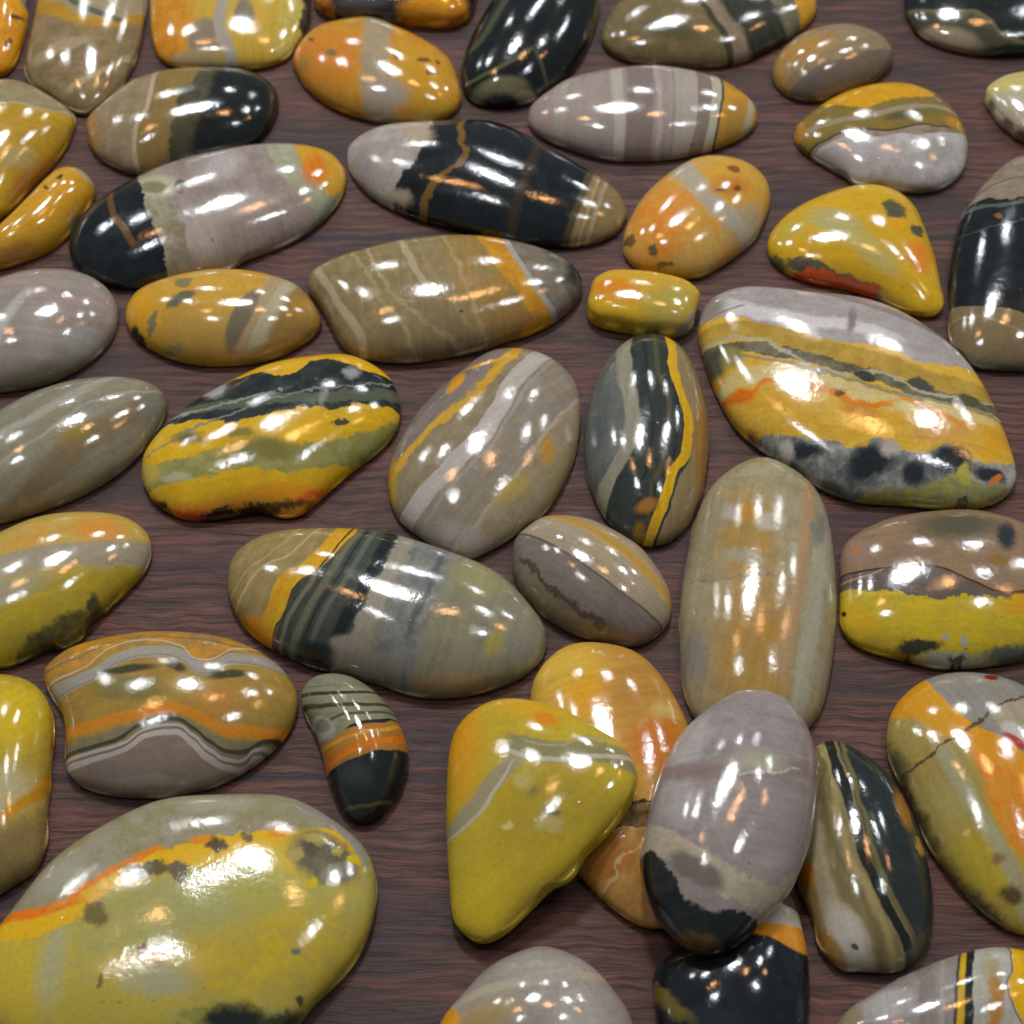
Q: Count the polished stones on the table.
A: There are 46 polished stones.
